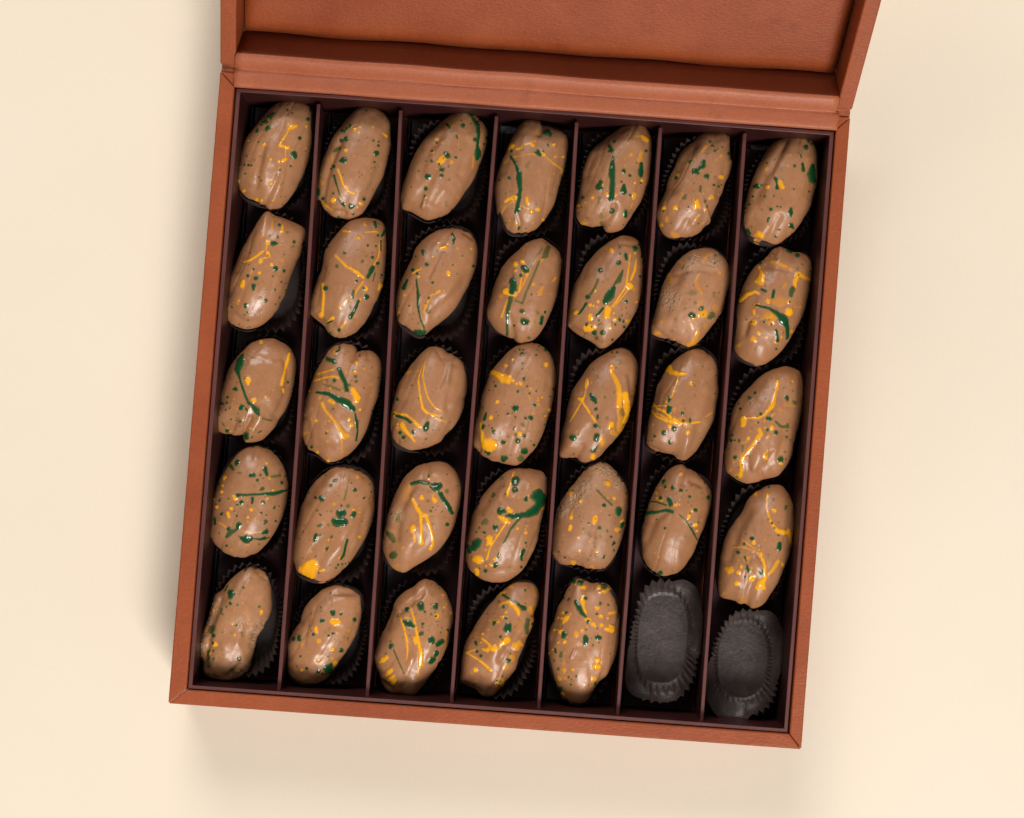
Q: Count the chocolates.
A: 33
